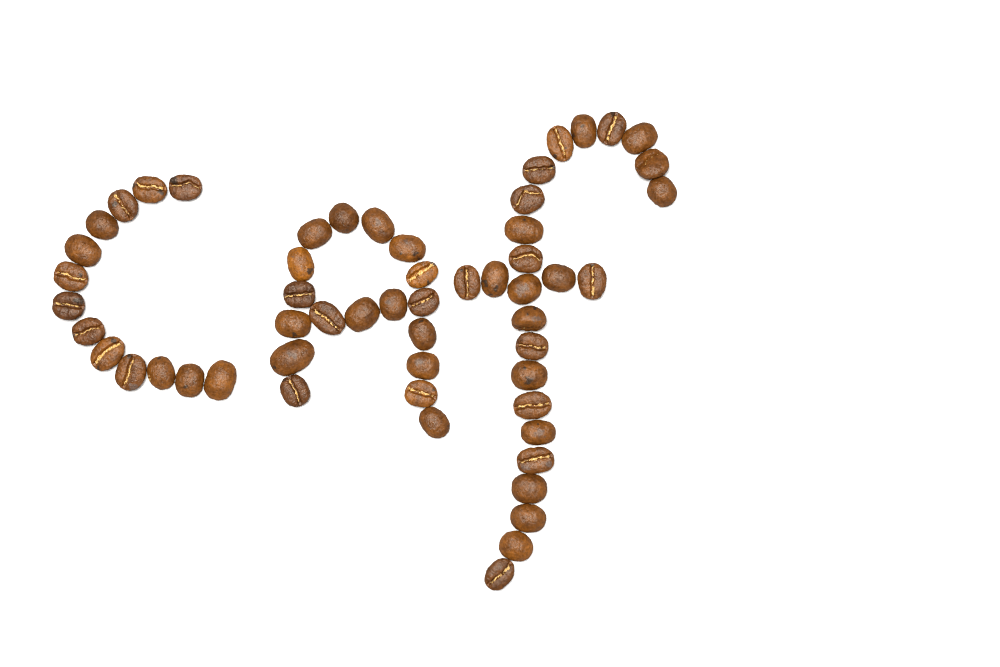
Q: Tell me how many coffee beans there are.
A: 56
